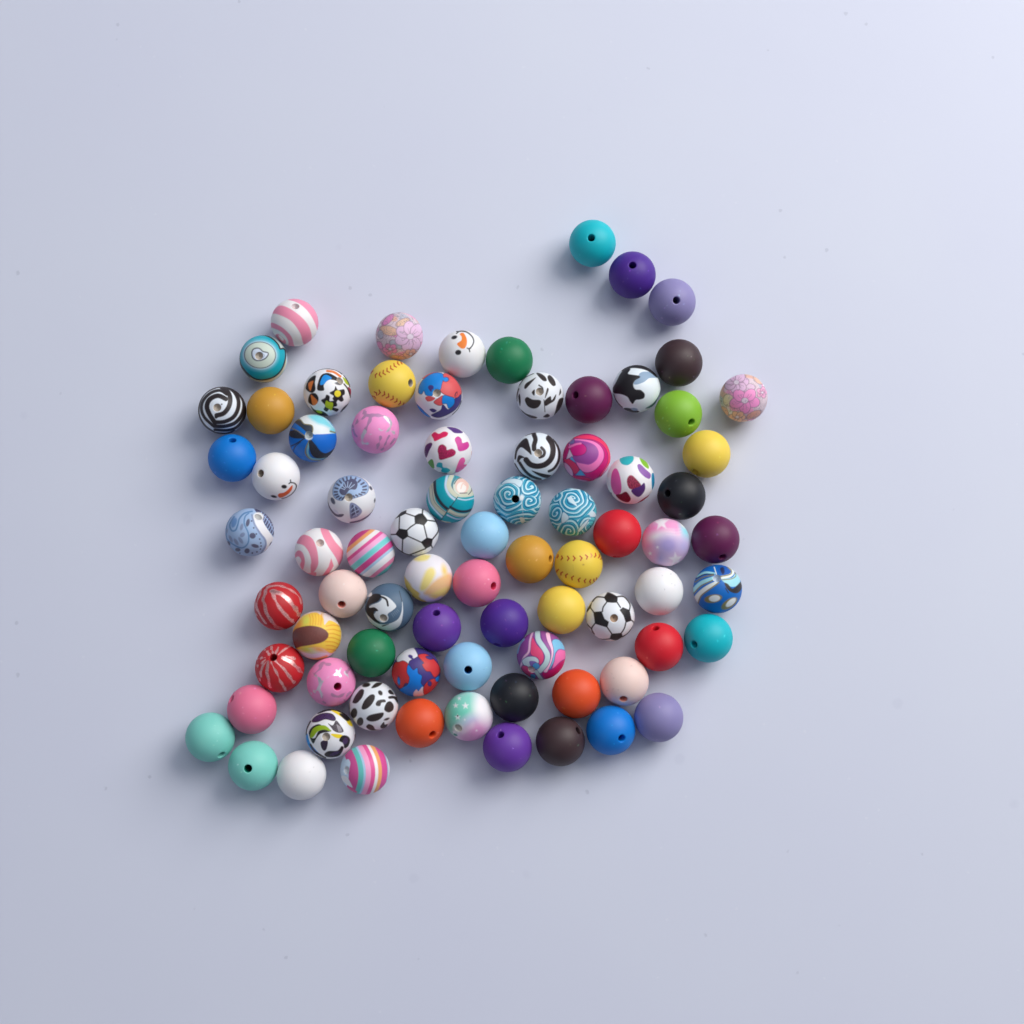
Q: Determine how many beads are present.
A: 79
